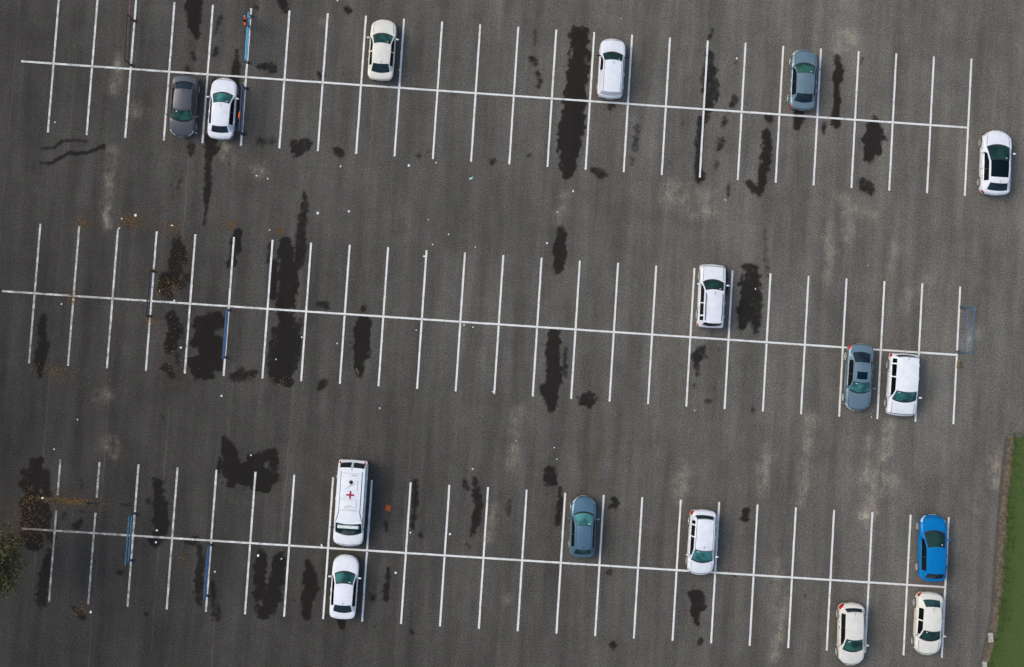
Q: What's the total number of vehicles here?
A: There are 16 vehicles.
